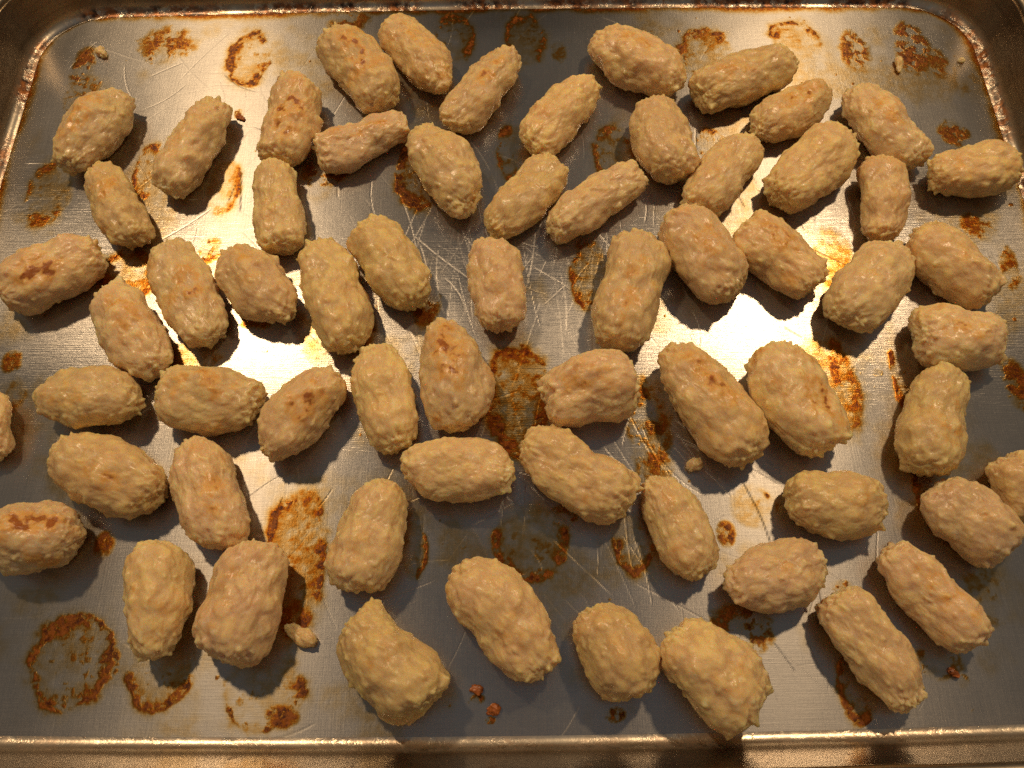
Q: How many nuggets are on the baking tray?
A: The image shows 64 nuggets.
